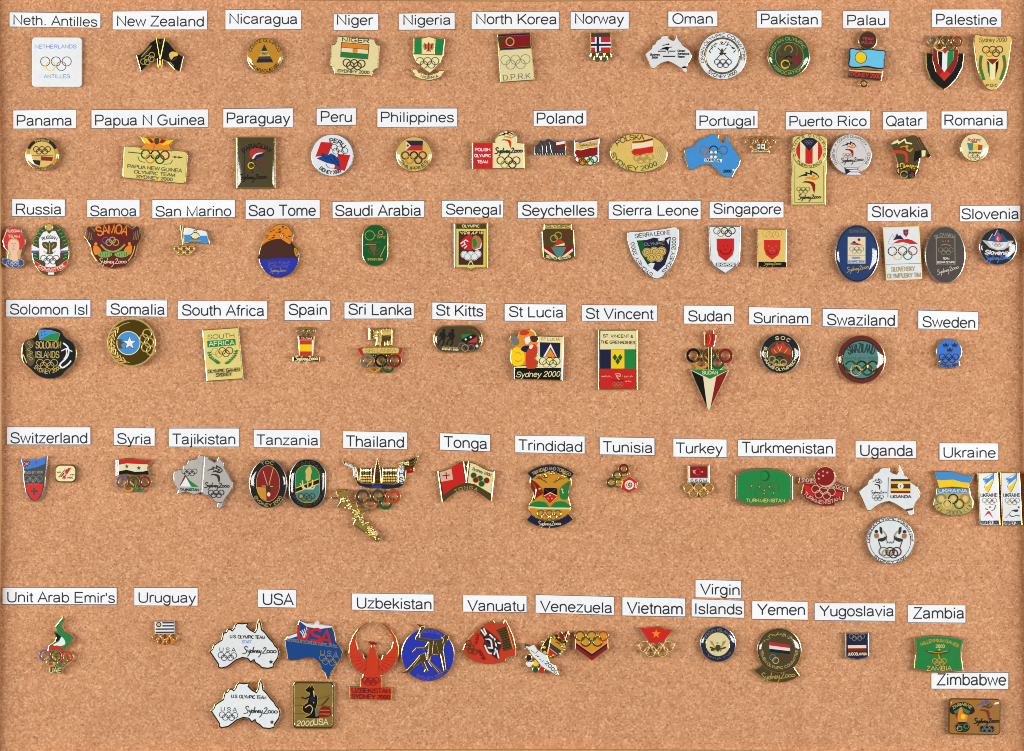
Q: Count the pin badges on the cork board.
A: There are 91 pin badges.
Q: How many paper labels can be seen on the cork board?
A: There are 69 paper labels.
